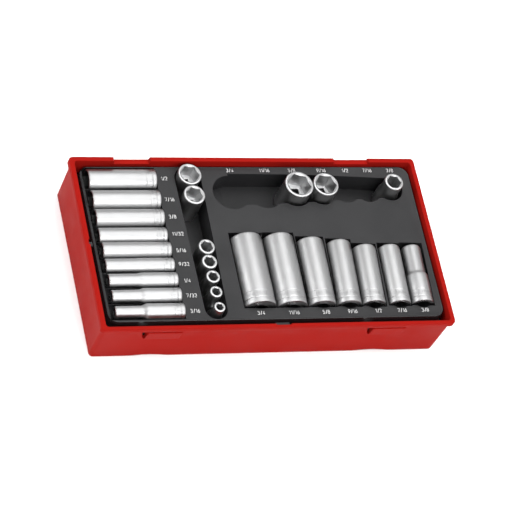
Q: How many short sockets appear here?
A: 10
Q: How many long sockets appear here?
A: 16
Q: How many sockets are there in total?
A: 26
